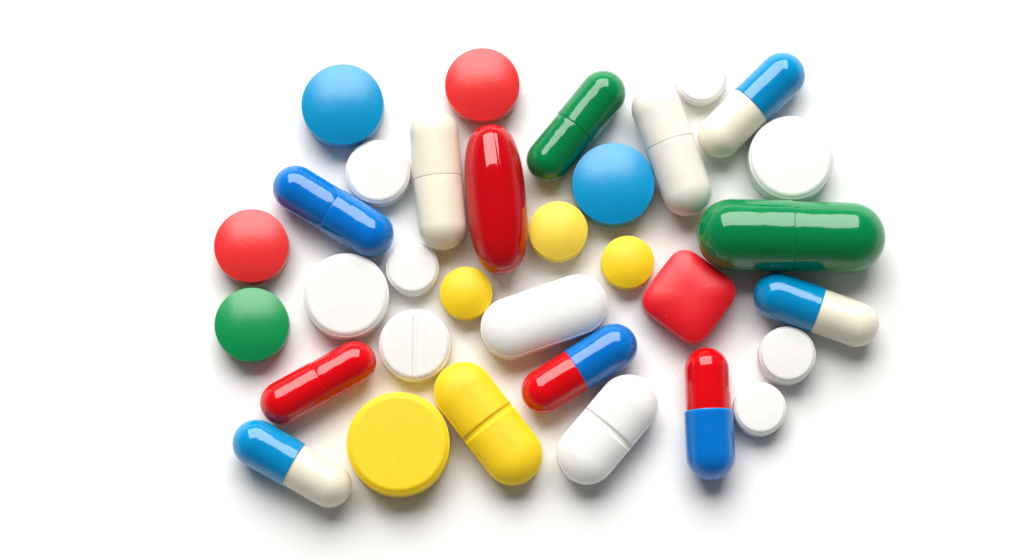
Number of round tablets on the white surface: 17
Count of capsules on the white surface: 12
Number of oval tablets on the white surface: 3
